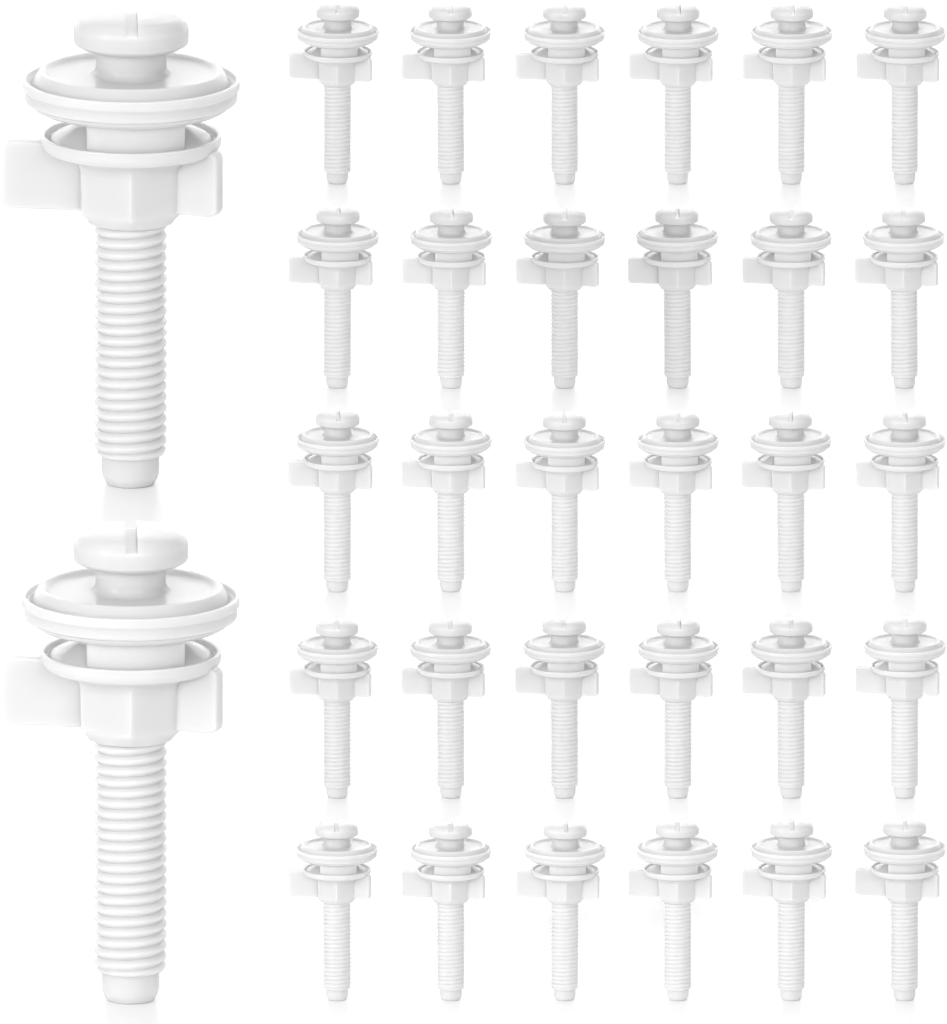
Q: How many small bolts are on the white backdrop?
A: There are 30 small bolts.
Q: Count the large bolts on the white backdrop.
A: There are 2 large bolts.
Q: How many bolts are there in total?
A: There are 32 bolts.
